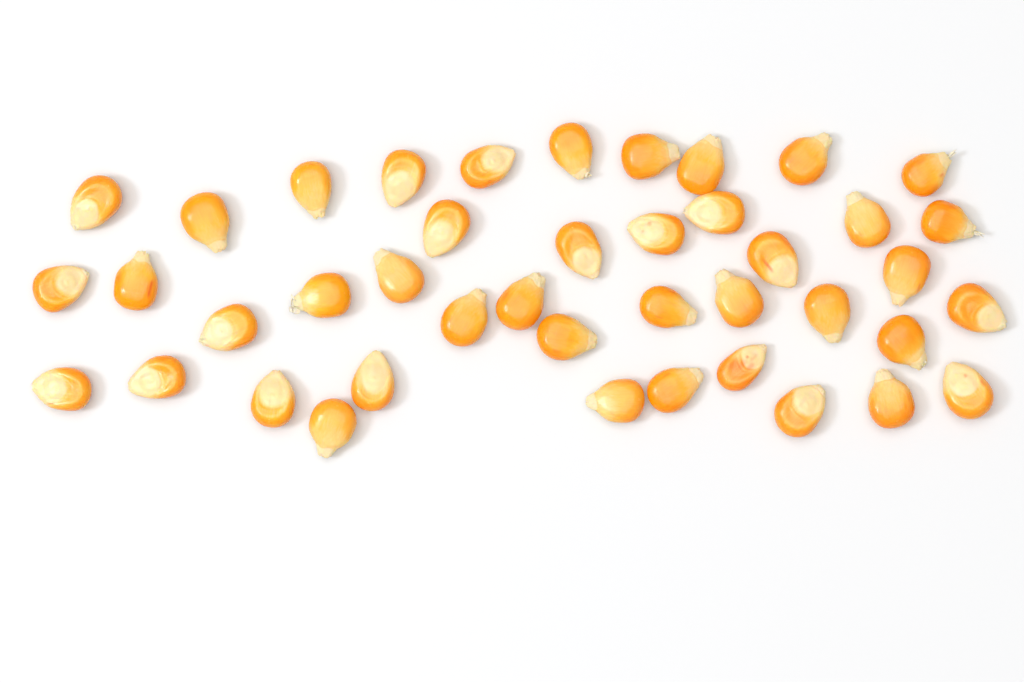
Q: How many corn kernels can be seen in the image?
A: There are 42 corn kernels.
